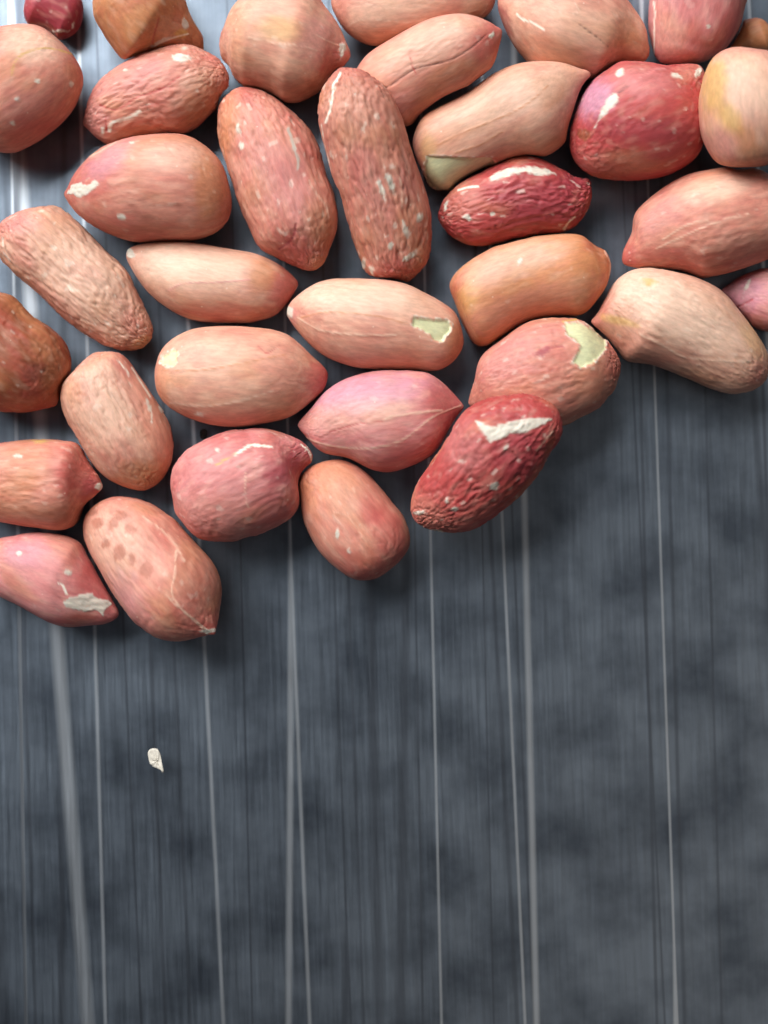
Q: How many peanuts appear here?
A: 35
